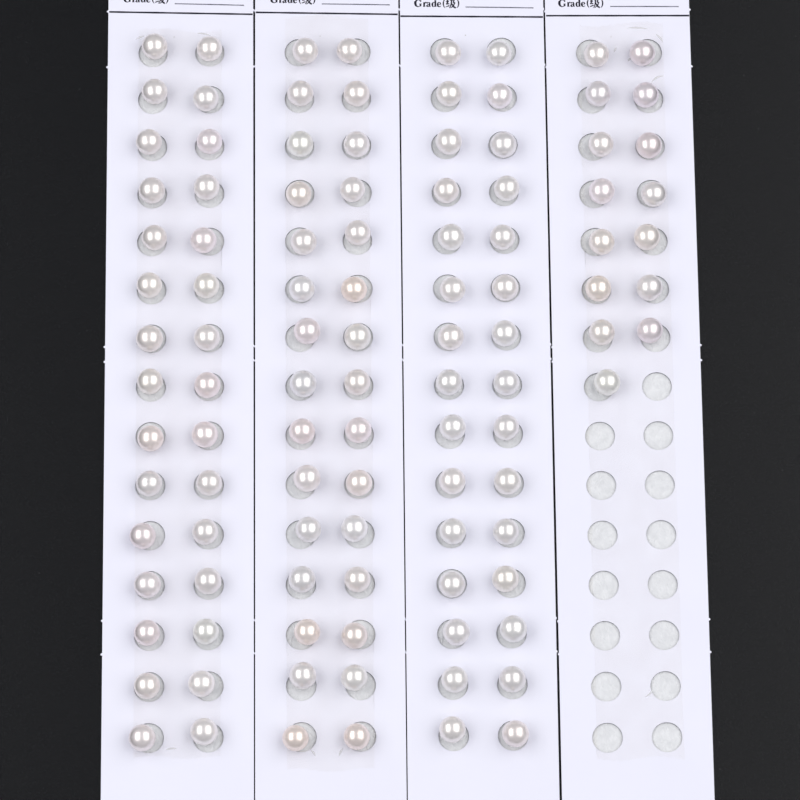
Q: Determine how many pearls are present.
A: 105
